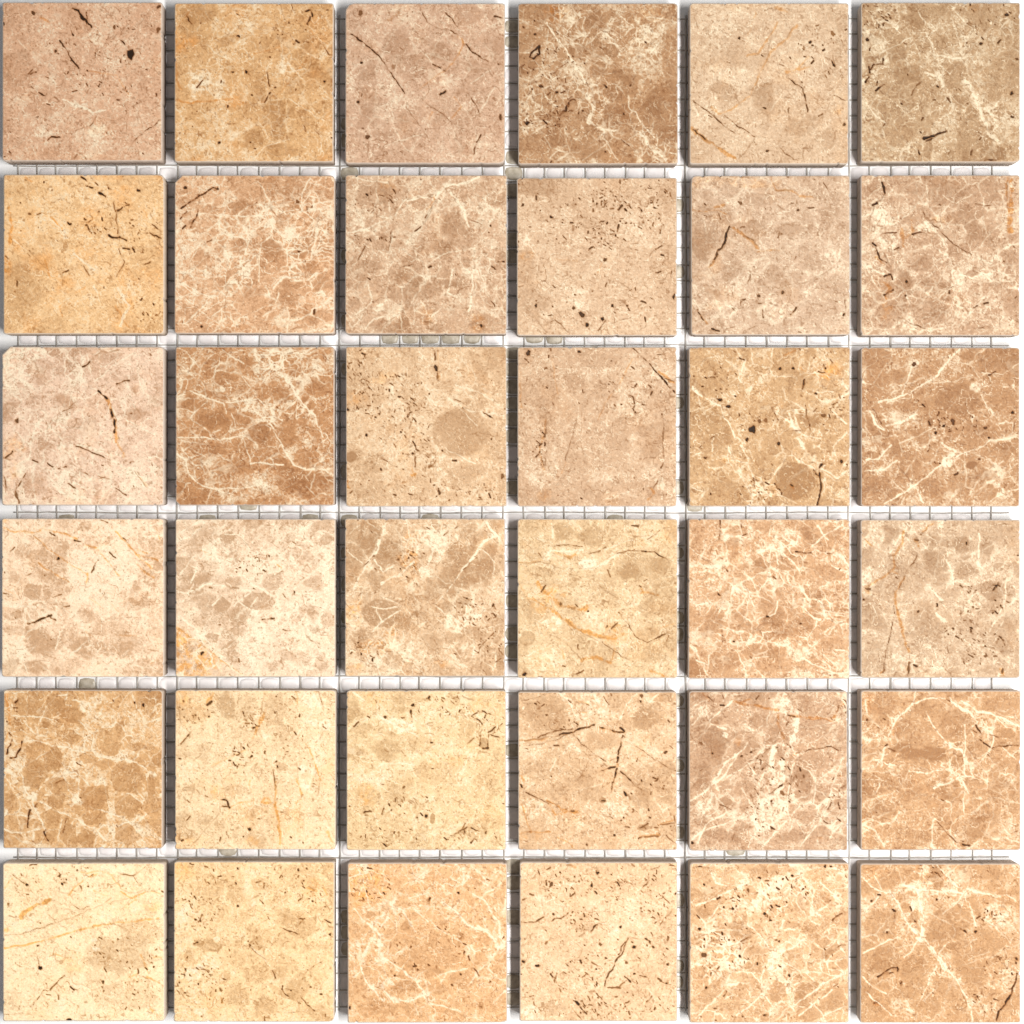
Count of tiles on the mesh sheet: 36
